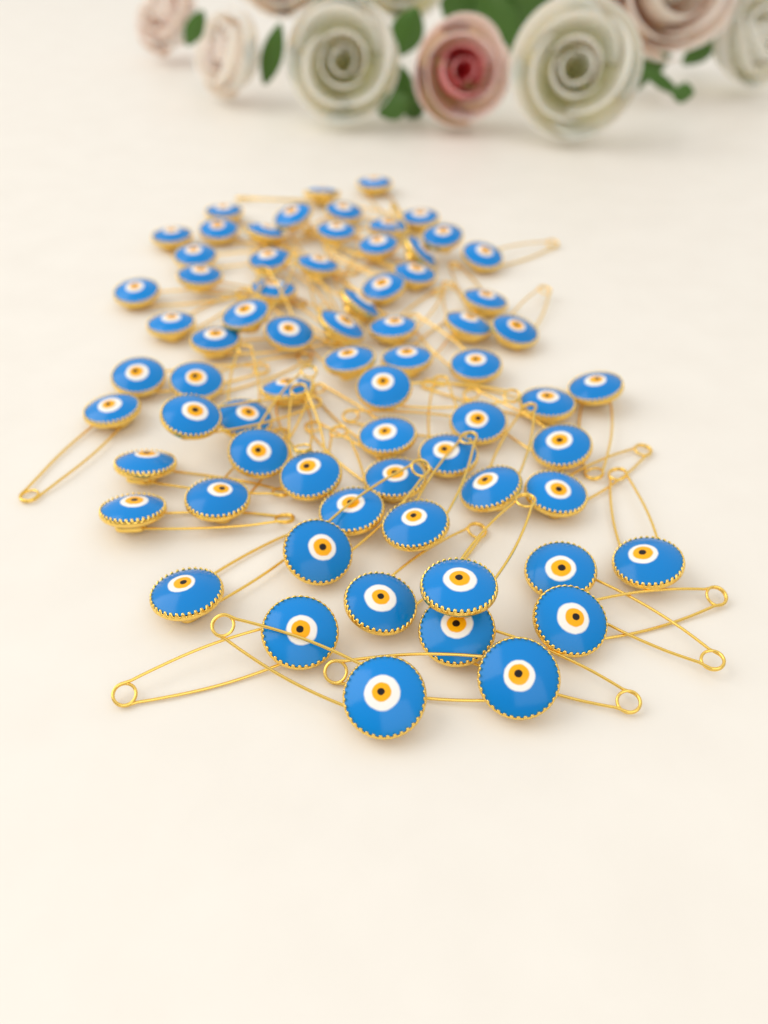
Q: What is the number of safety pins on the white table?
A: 70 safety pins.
